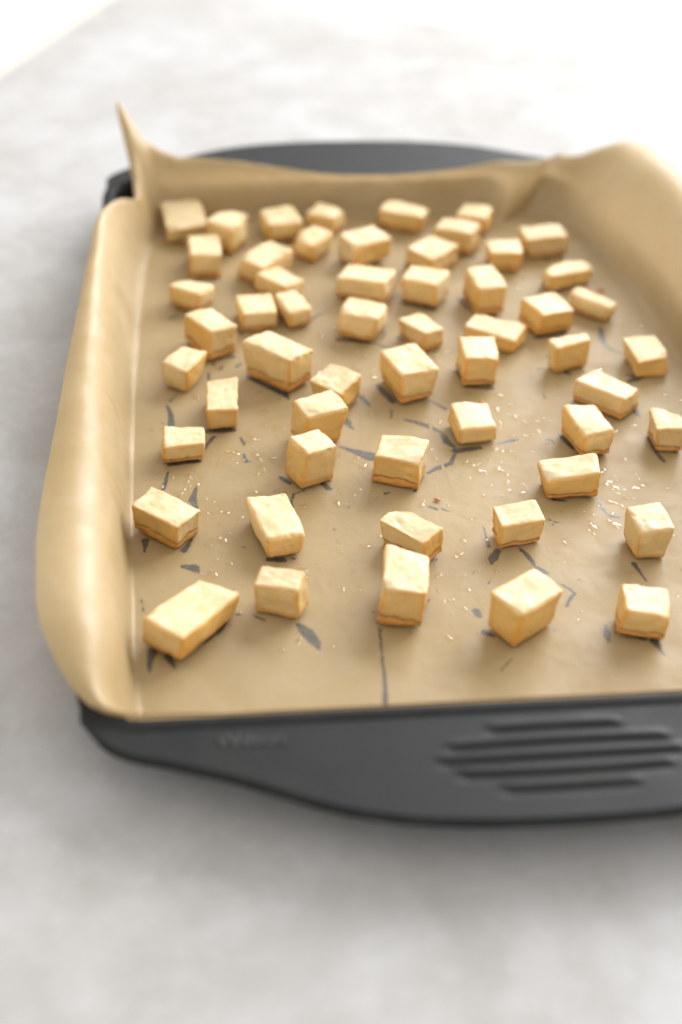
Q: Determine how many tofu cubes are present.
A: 55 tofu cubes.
